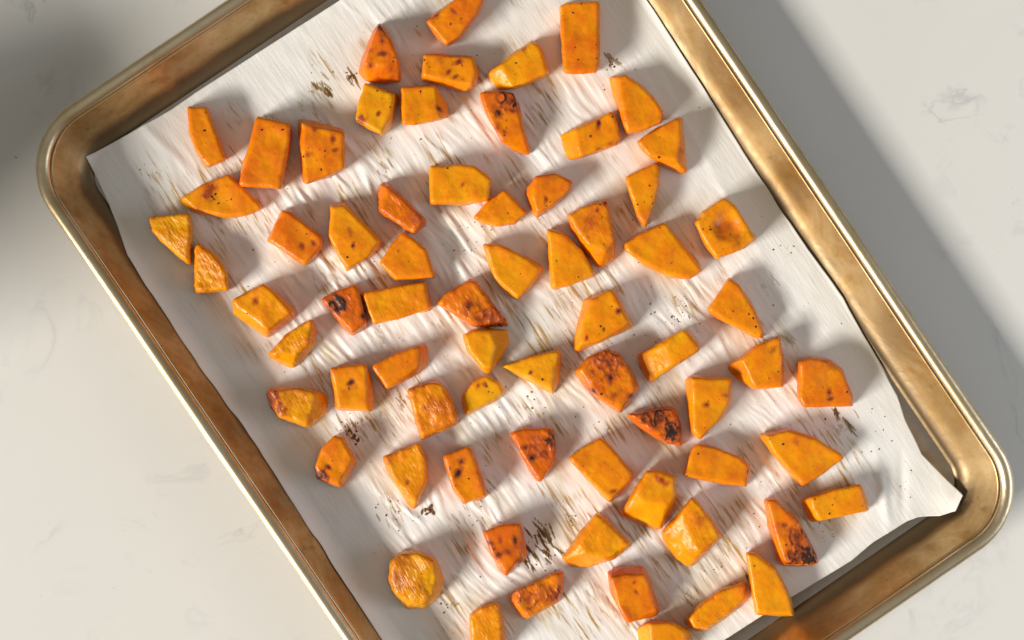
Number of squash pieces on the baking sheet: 70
